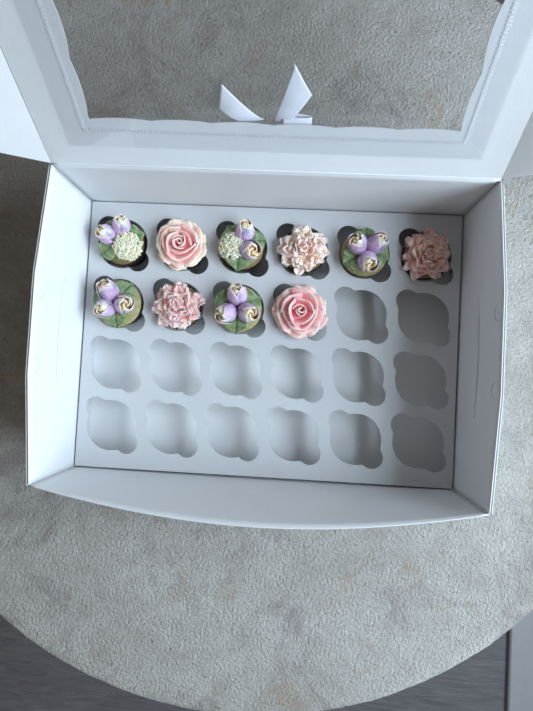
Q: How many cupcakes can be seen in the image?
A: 10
